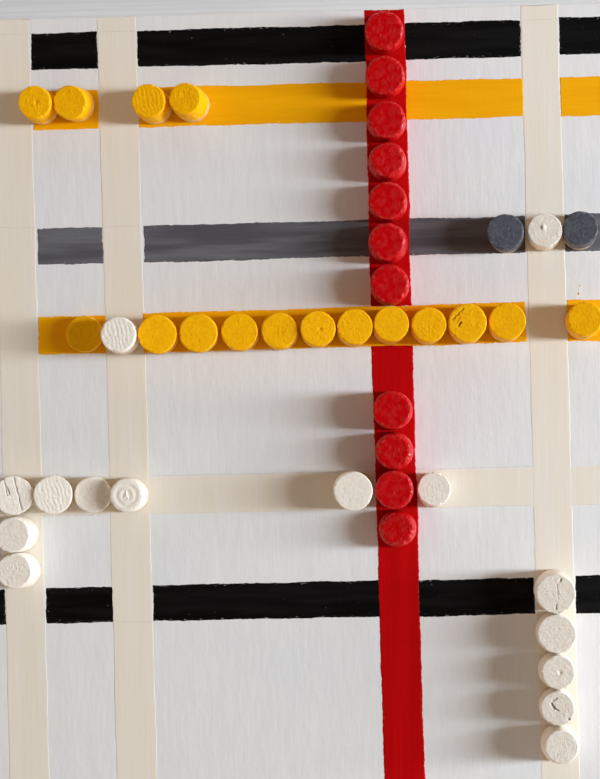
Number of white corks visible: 15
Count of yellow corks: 16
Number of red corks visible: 11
